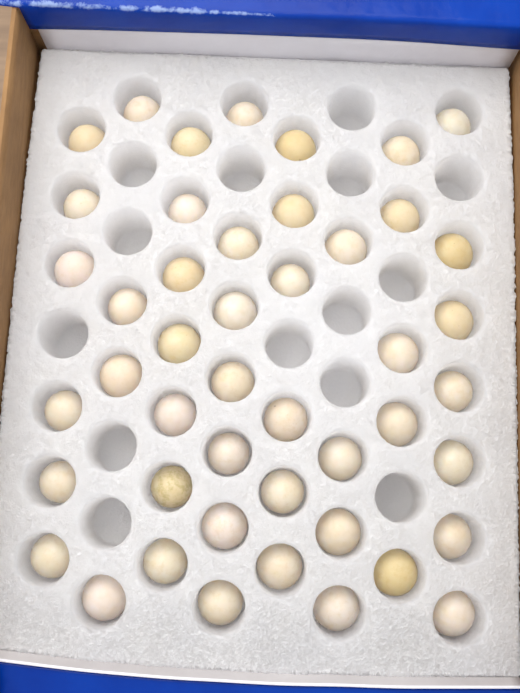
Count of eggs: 46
